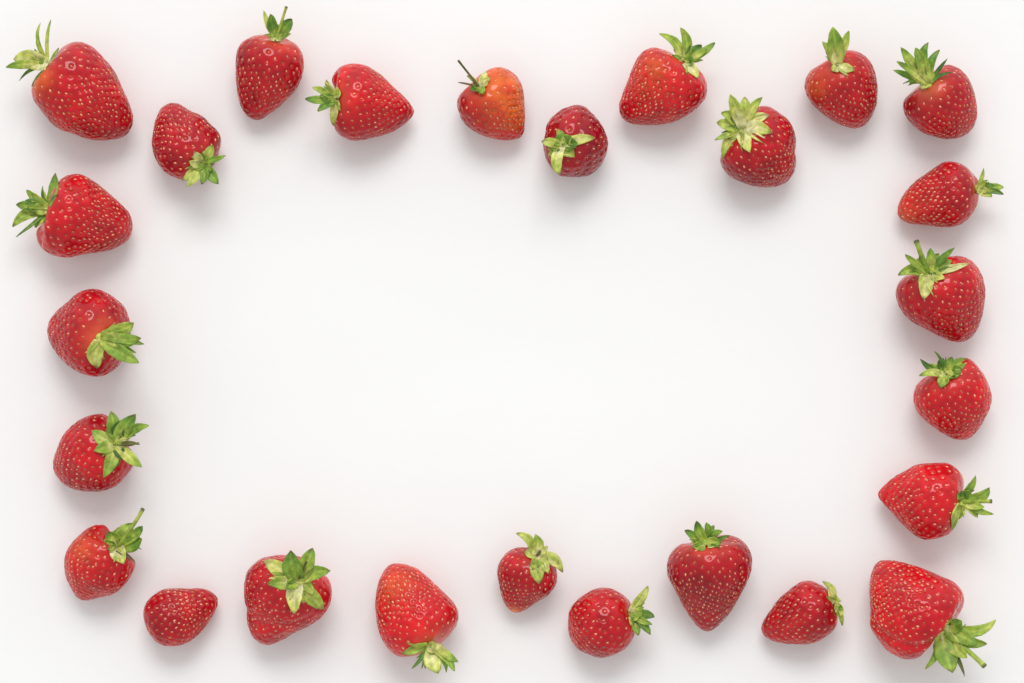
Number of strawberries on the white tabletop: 26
